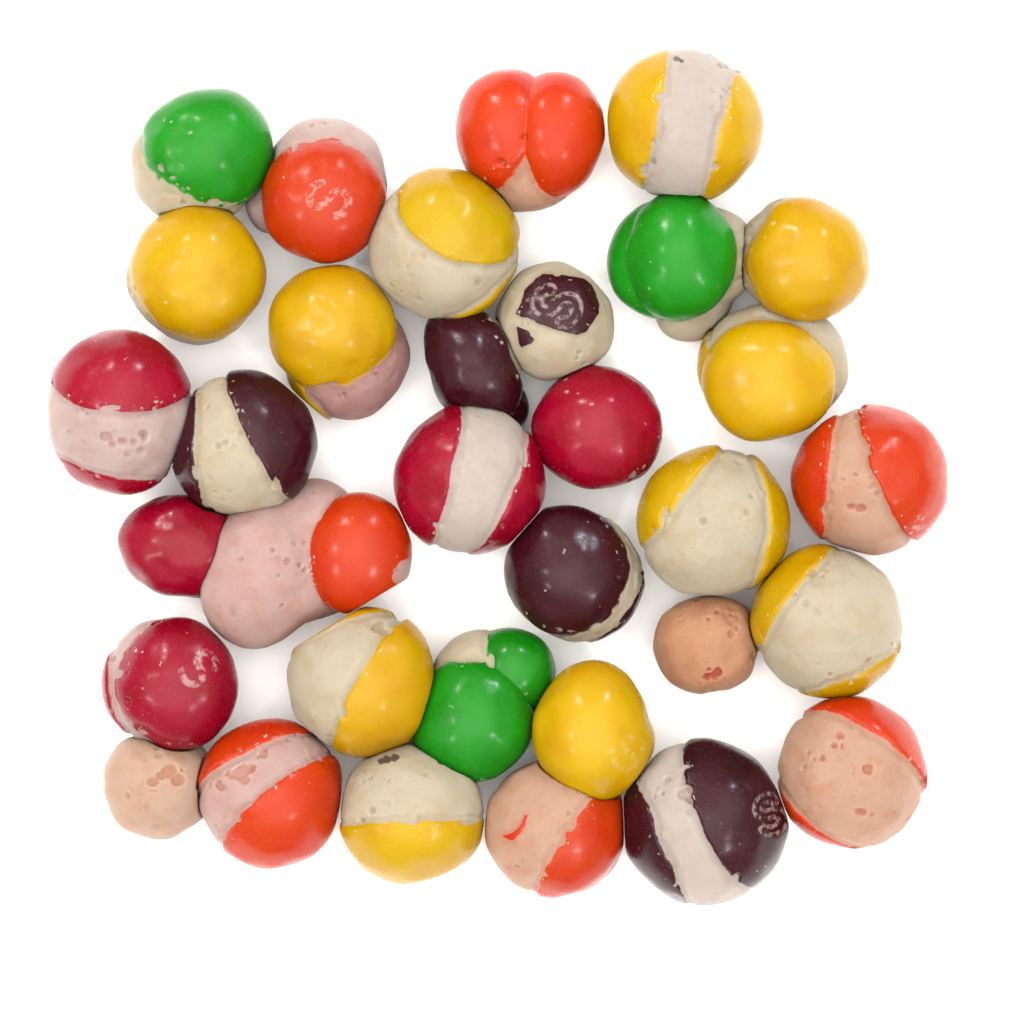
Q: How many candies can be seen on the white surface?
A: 33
